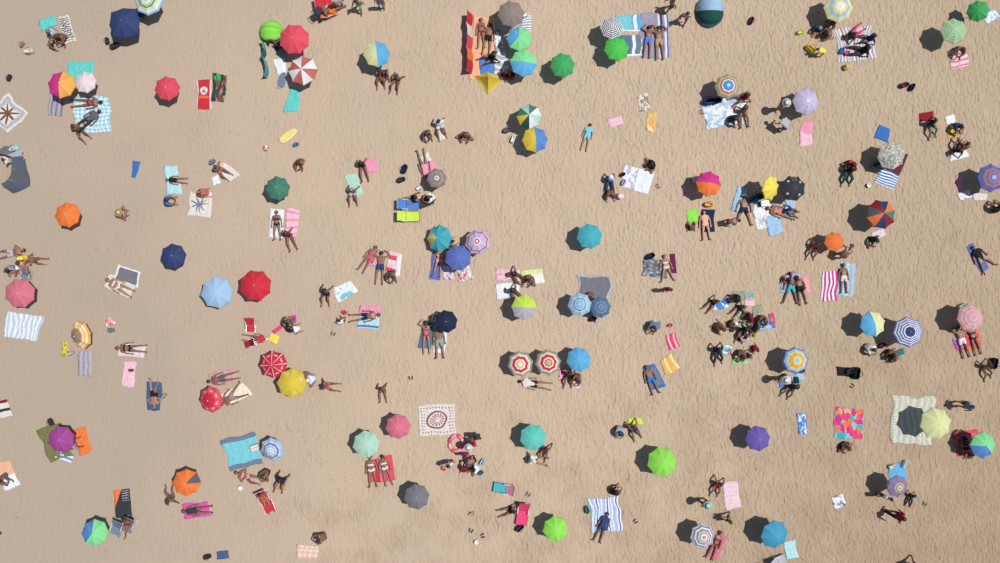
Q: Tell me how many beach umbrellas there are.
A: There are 70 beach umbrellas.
